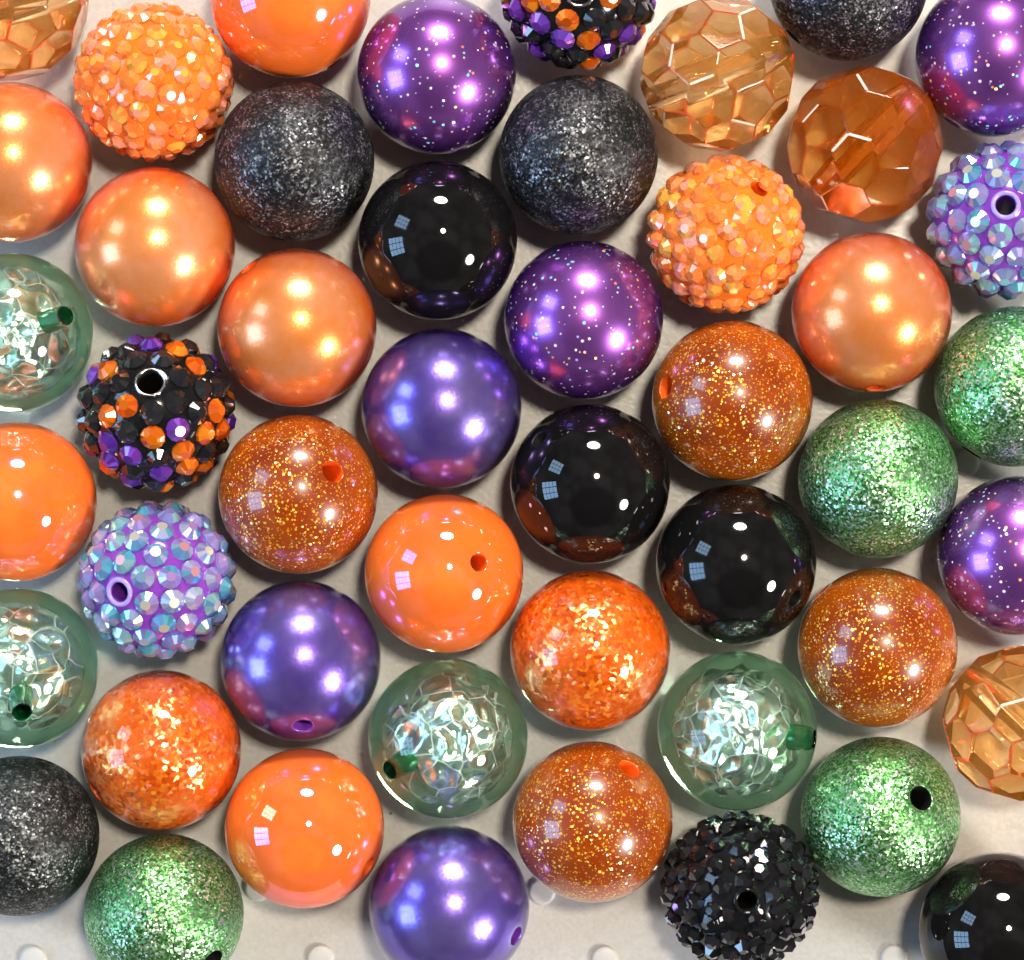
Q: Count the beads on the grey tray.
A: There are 48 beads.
